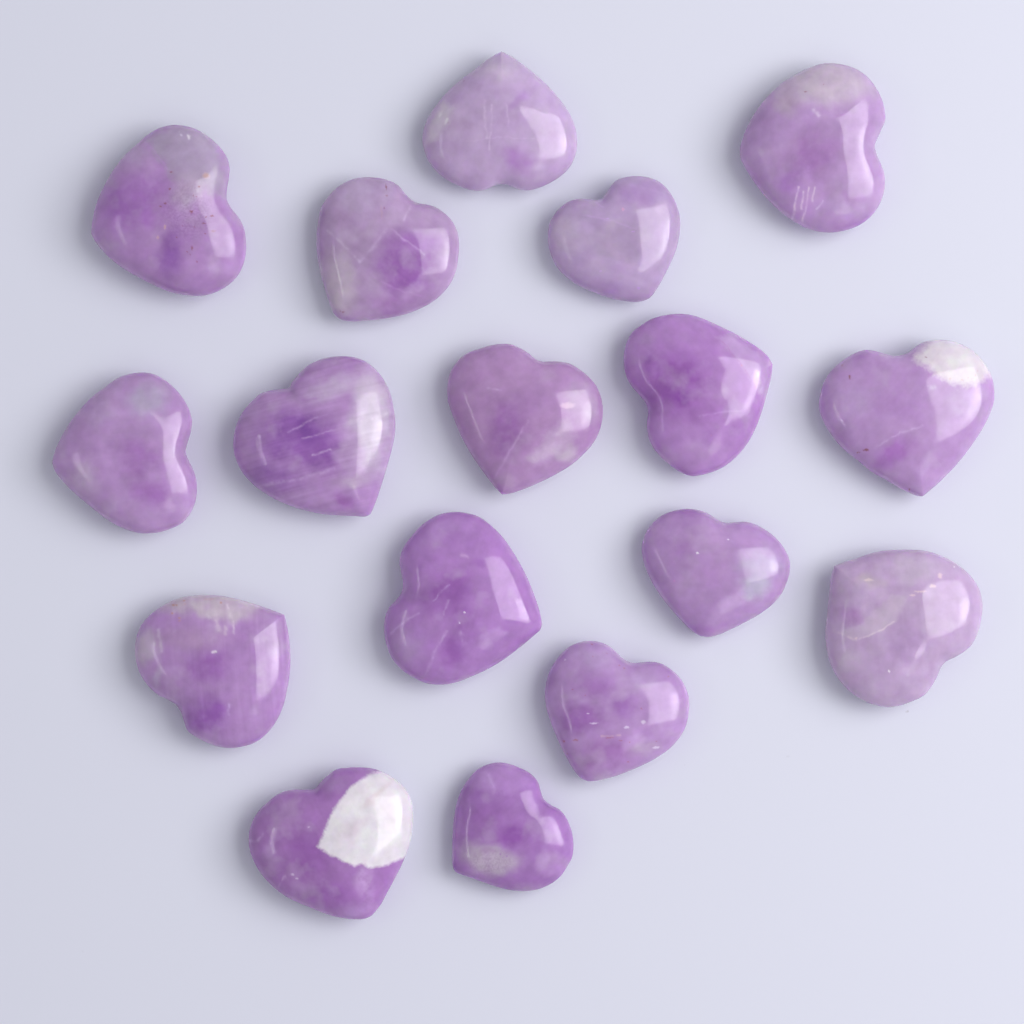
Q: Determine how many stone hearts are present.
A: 17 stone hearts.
